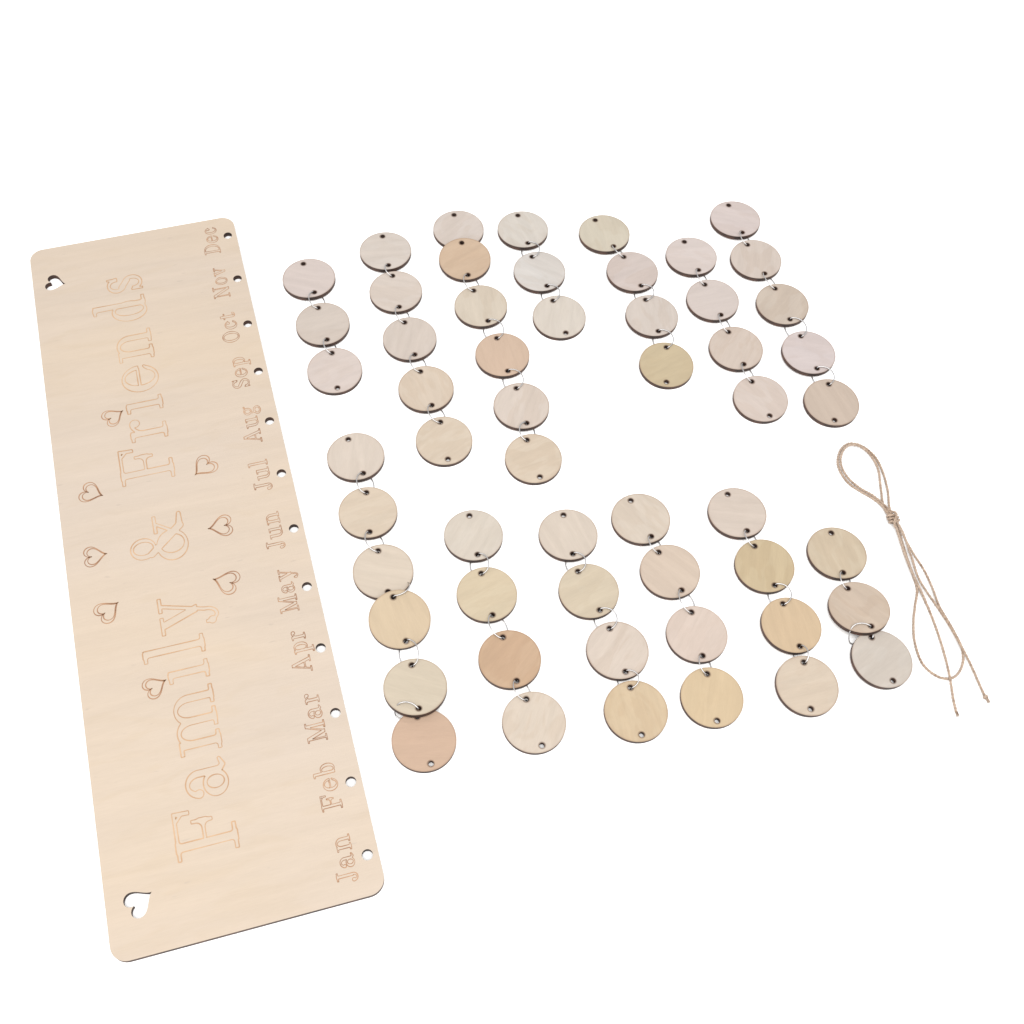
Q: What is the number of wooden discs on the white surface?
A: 55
